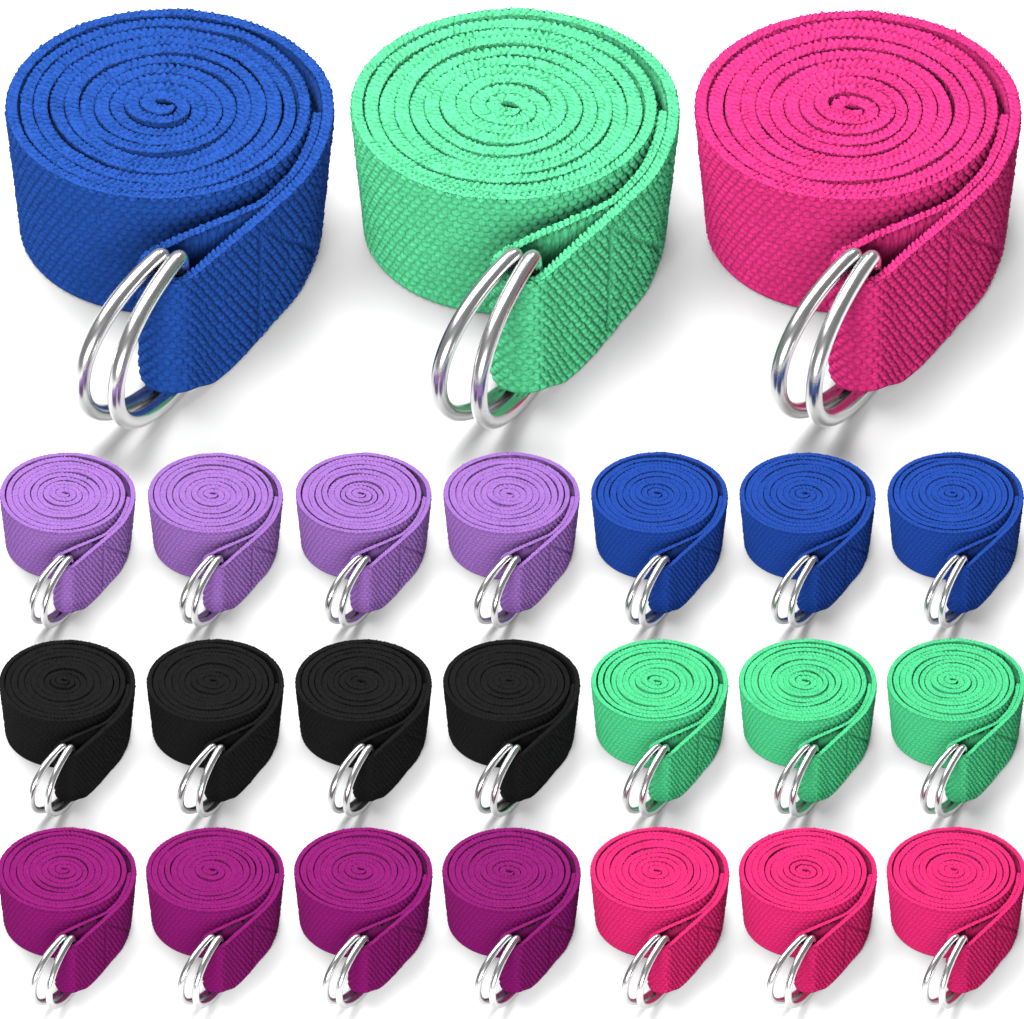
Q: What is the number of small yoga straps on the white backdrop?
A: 21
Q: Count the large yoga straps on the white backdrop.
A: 3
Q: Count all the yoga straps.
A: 24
